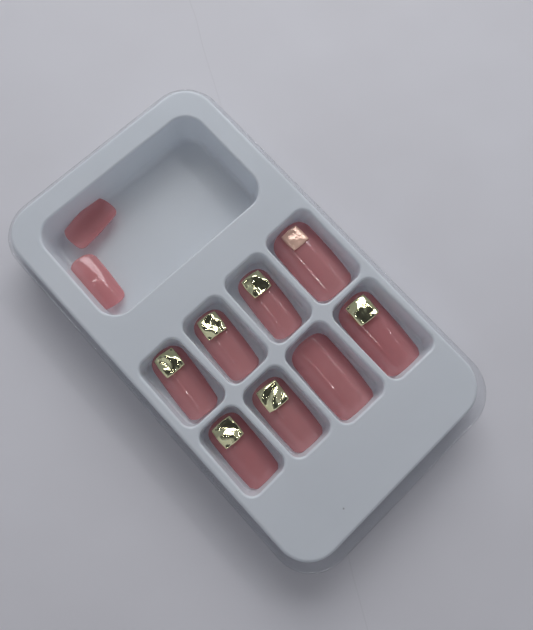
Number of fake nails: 10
